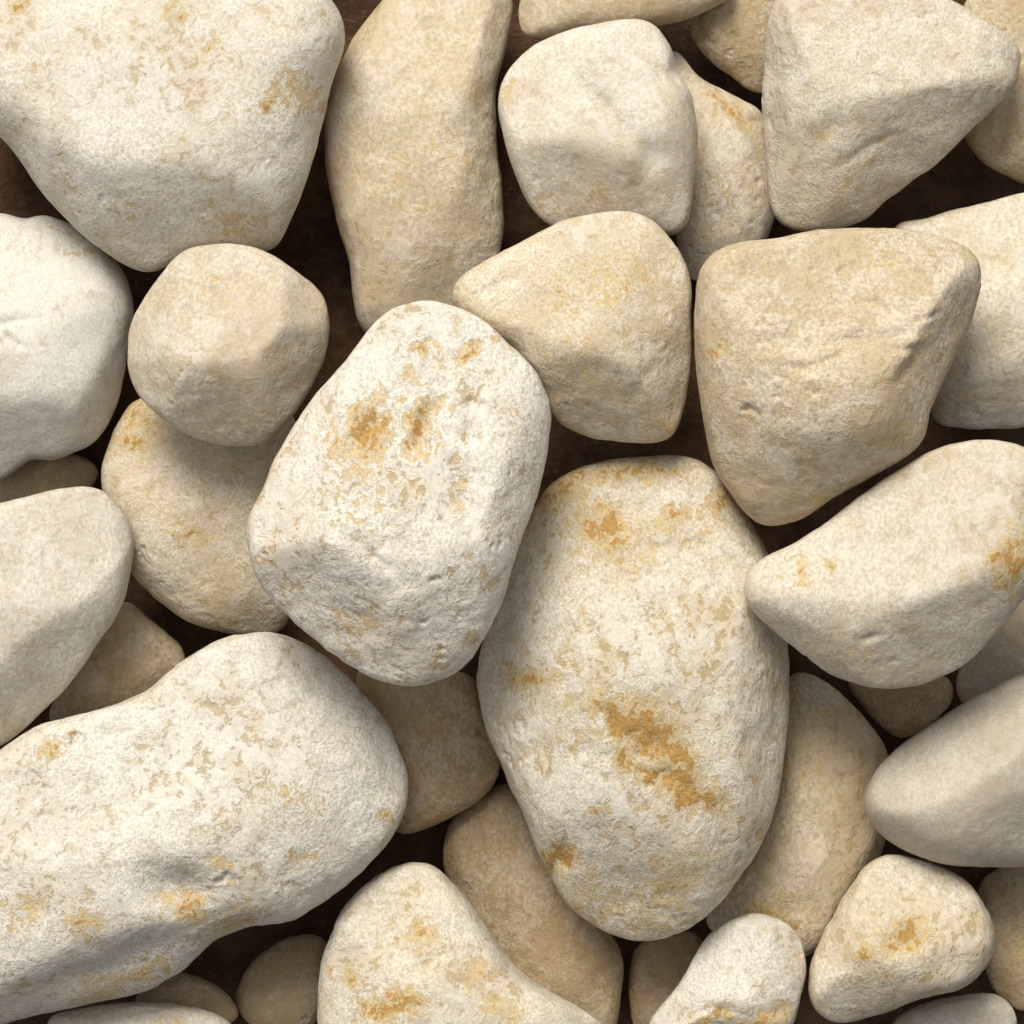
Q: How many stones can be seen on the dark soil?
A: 36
